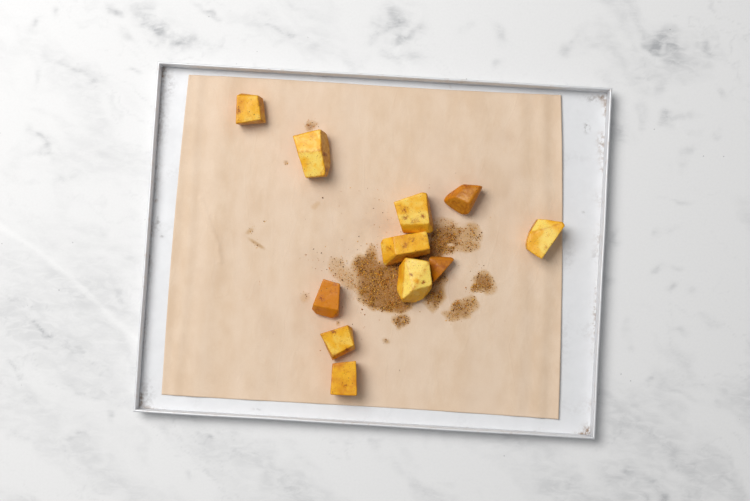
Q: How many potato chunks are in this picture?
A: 11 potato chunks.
